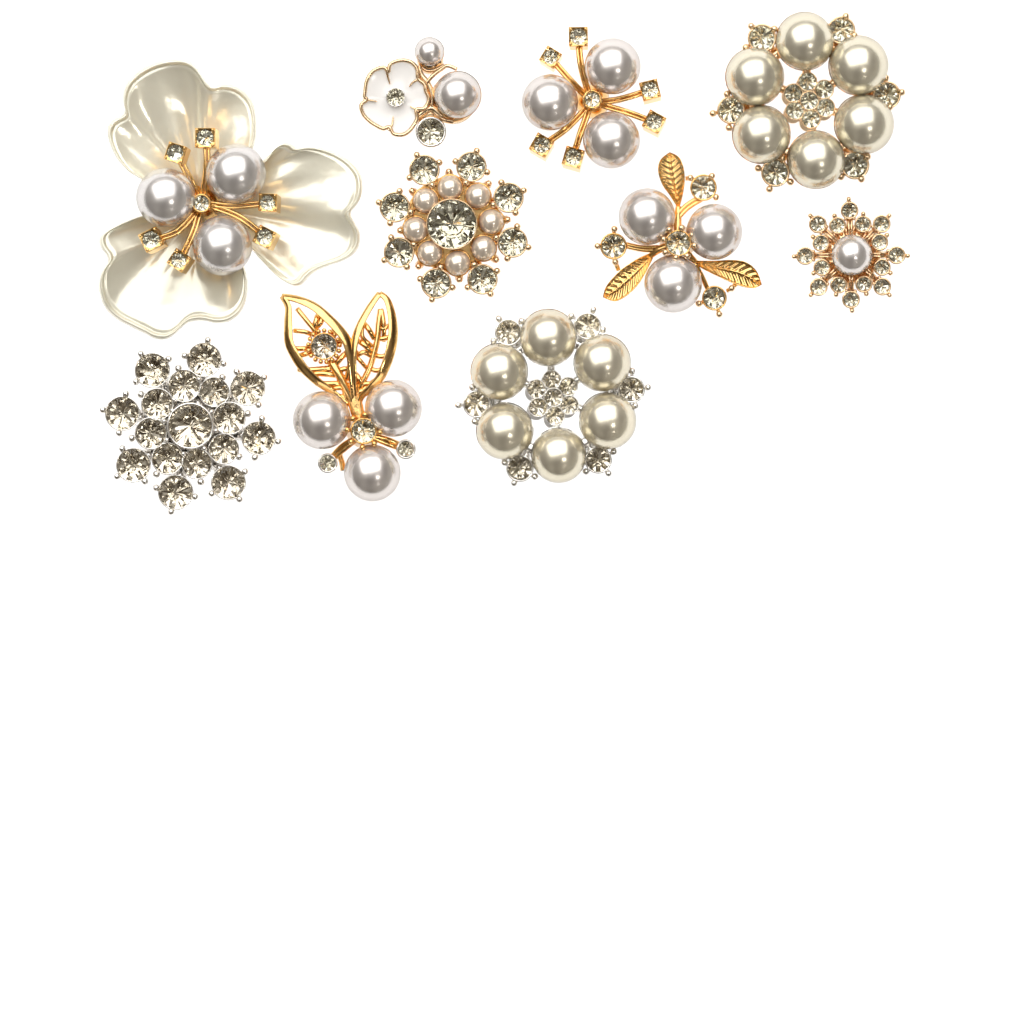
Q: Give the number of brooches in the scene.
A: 10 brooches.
